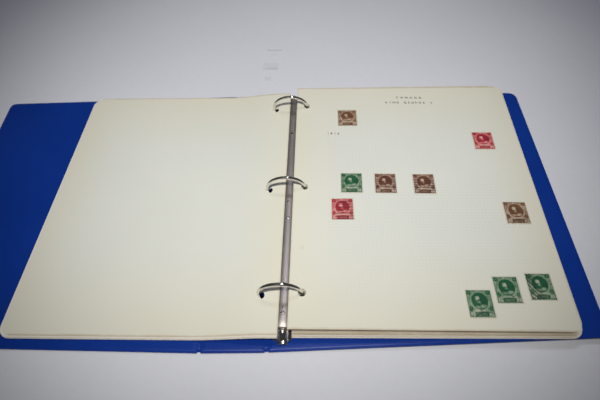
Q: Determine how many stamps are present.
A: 10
